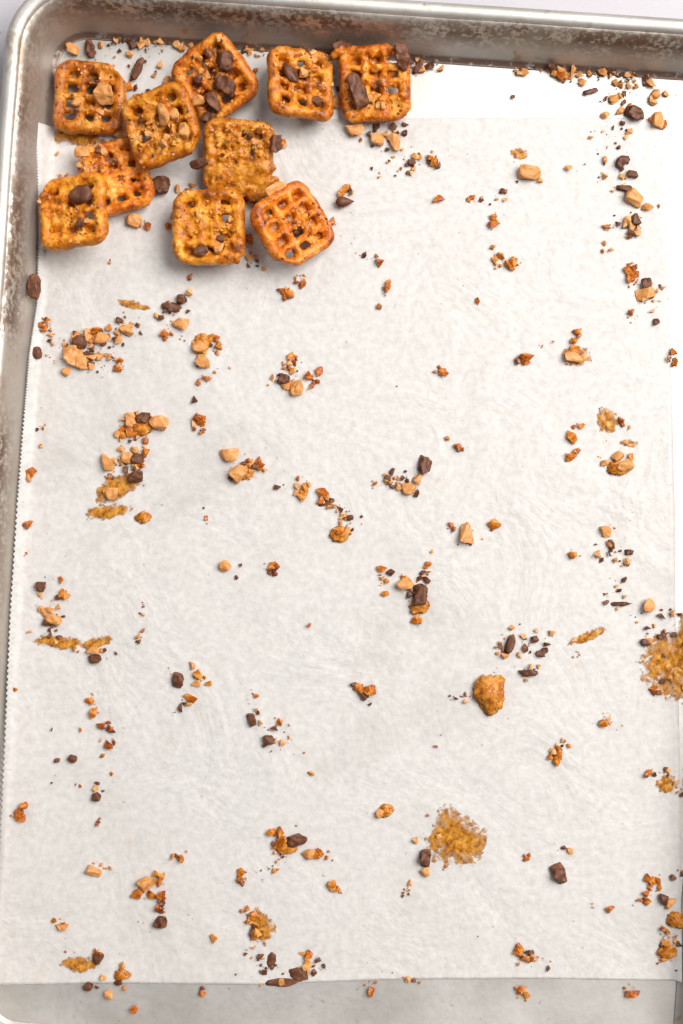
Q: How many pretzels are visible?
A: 10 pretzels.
